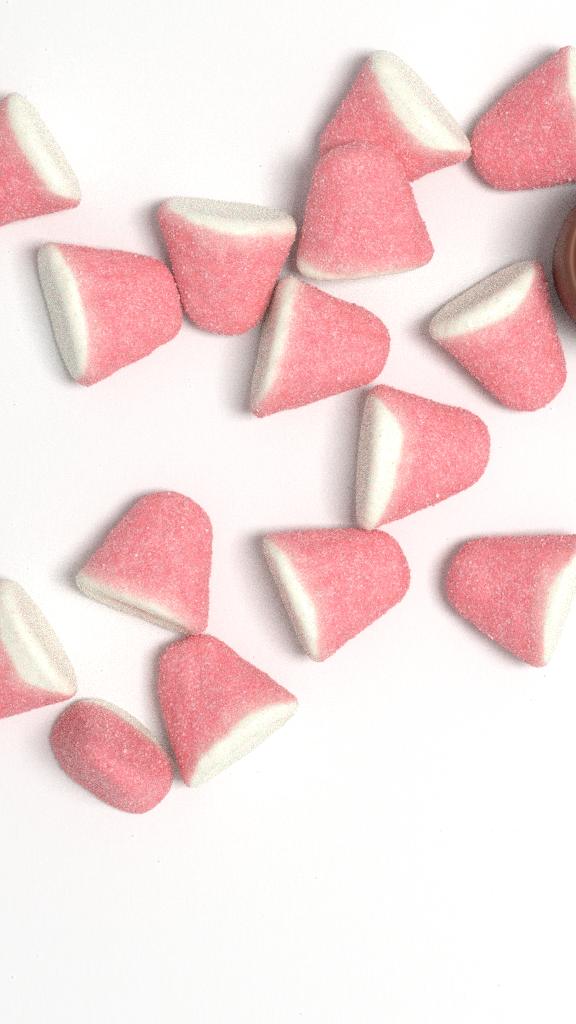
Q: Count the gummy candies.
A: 15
